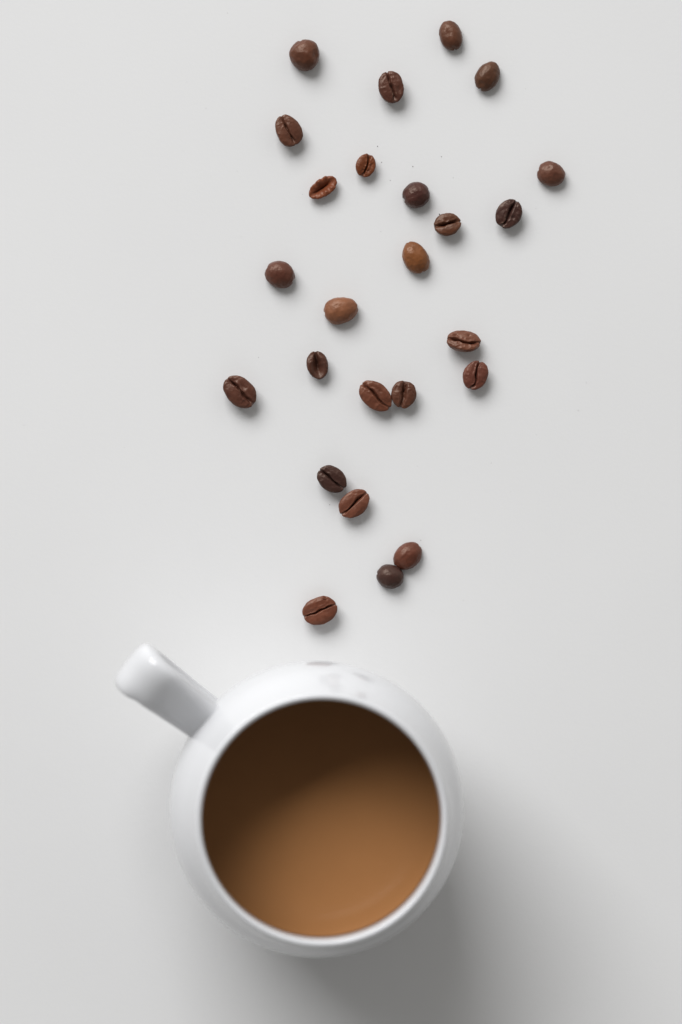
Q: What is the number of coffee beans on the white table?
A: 25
